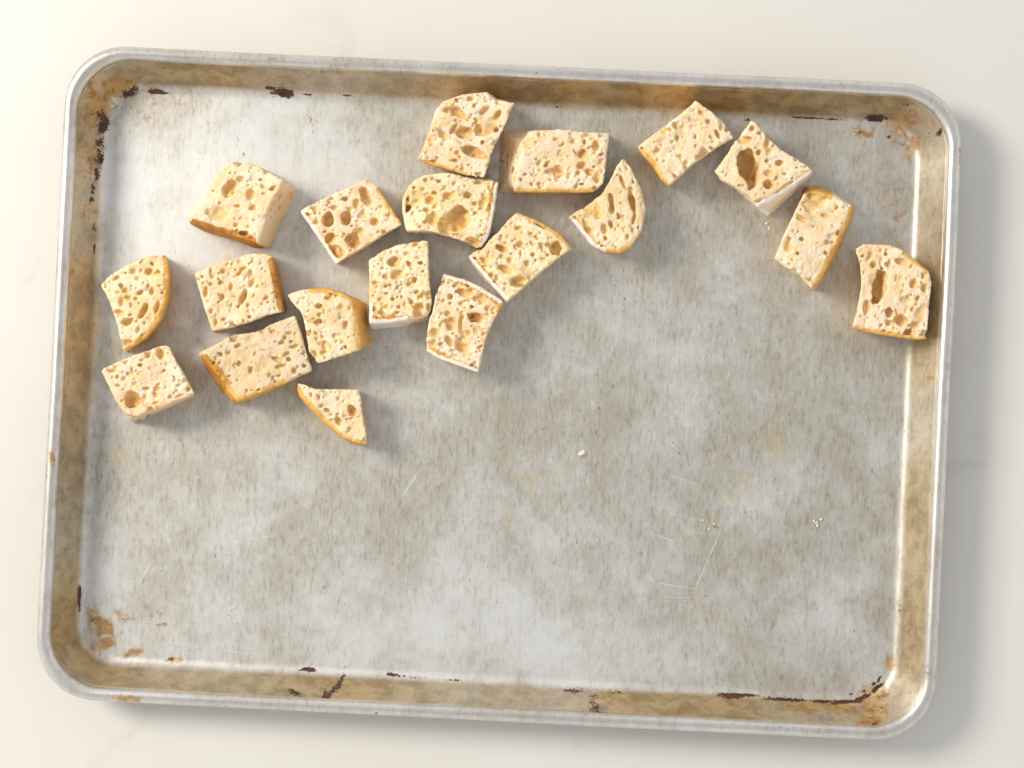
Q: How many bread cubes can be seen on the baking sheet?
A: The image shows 19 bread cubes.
